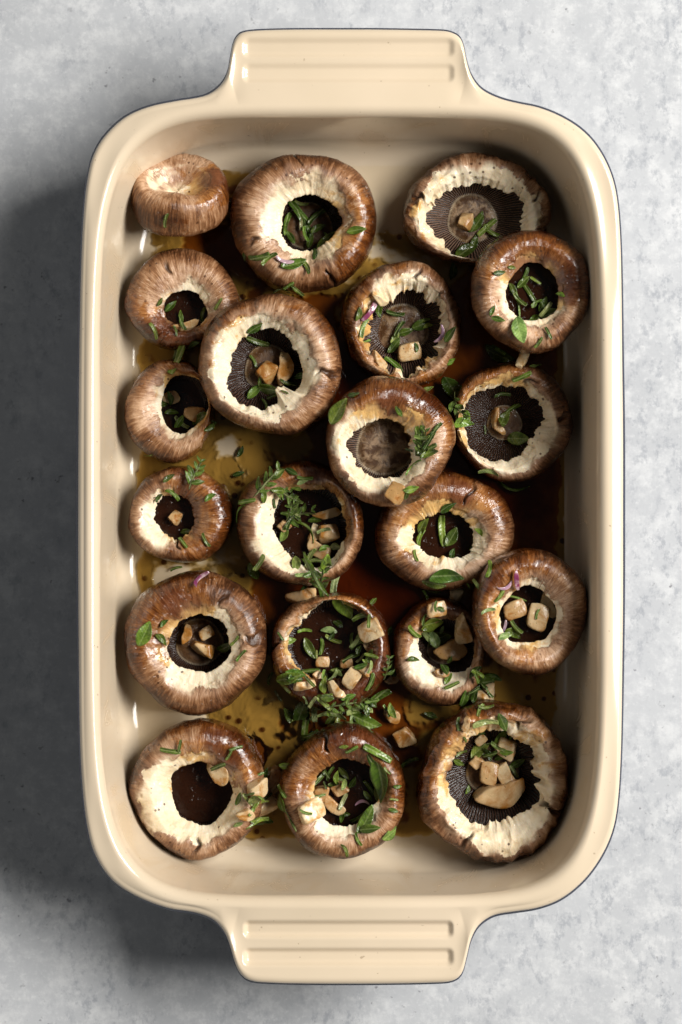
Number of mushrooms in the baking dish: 20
